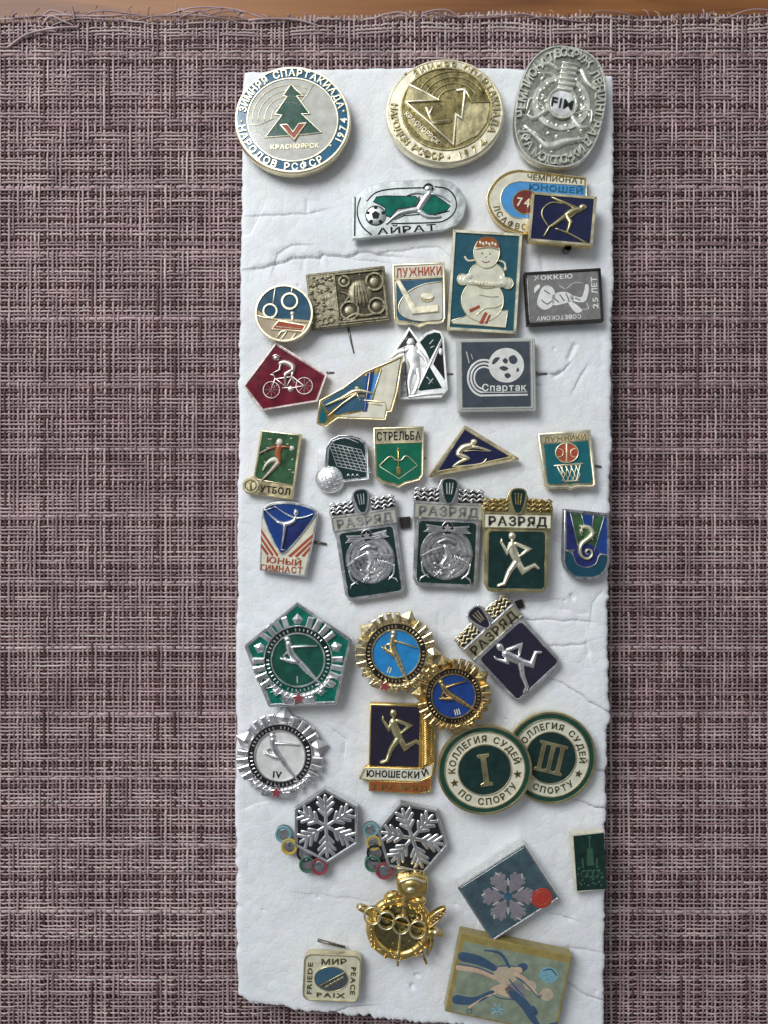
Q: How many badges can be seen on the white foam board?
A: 40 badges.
